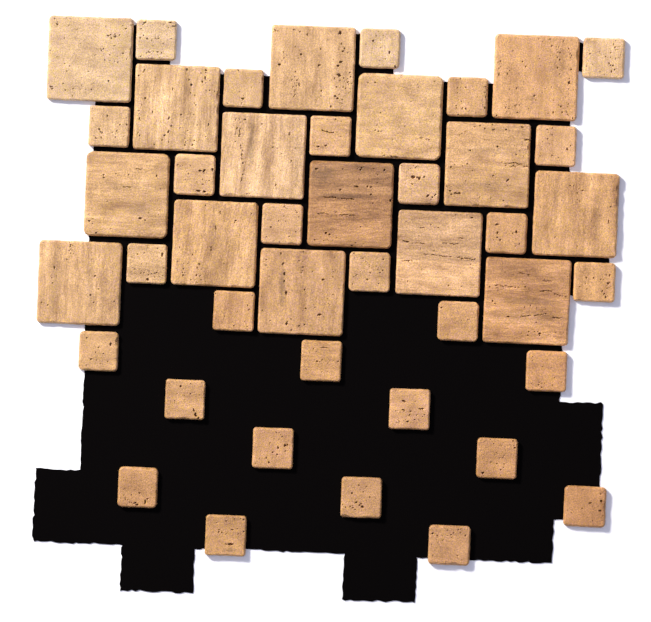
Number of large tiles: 15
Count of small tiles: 29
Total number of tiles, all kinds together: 44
